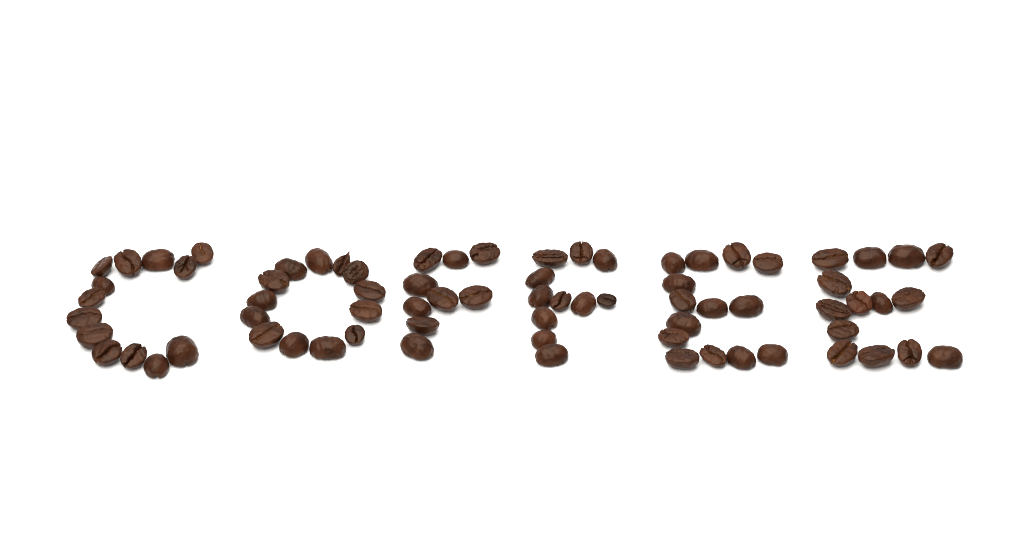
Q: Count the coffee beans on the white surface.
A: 74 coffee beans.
